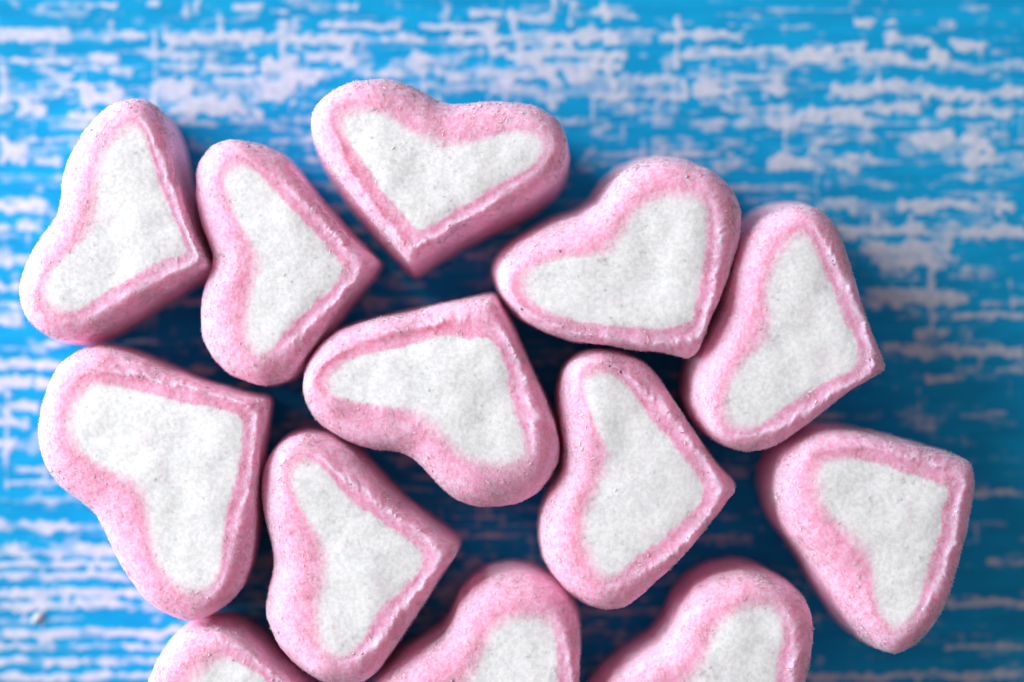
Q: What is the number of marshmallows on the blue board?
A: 13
